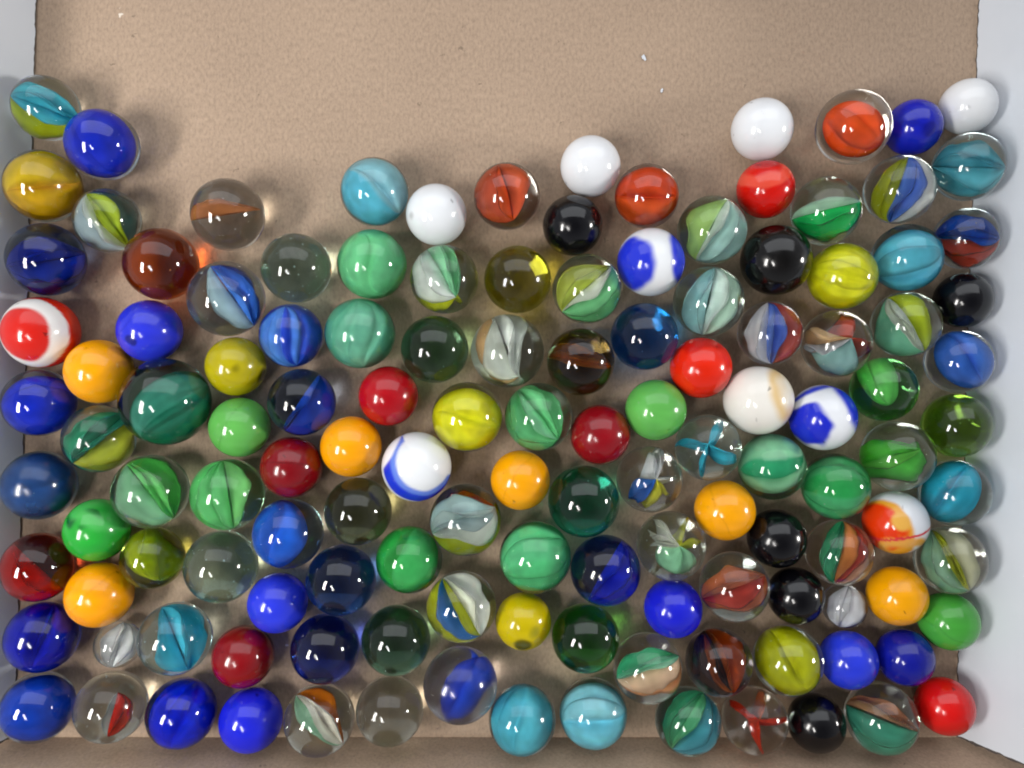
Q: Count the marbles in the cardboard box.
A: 131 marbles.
